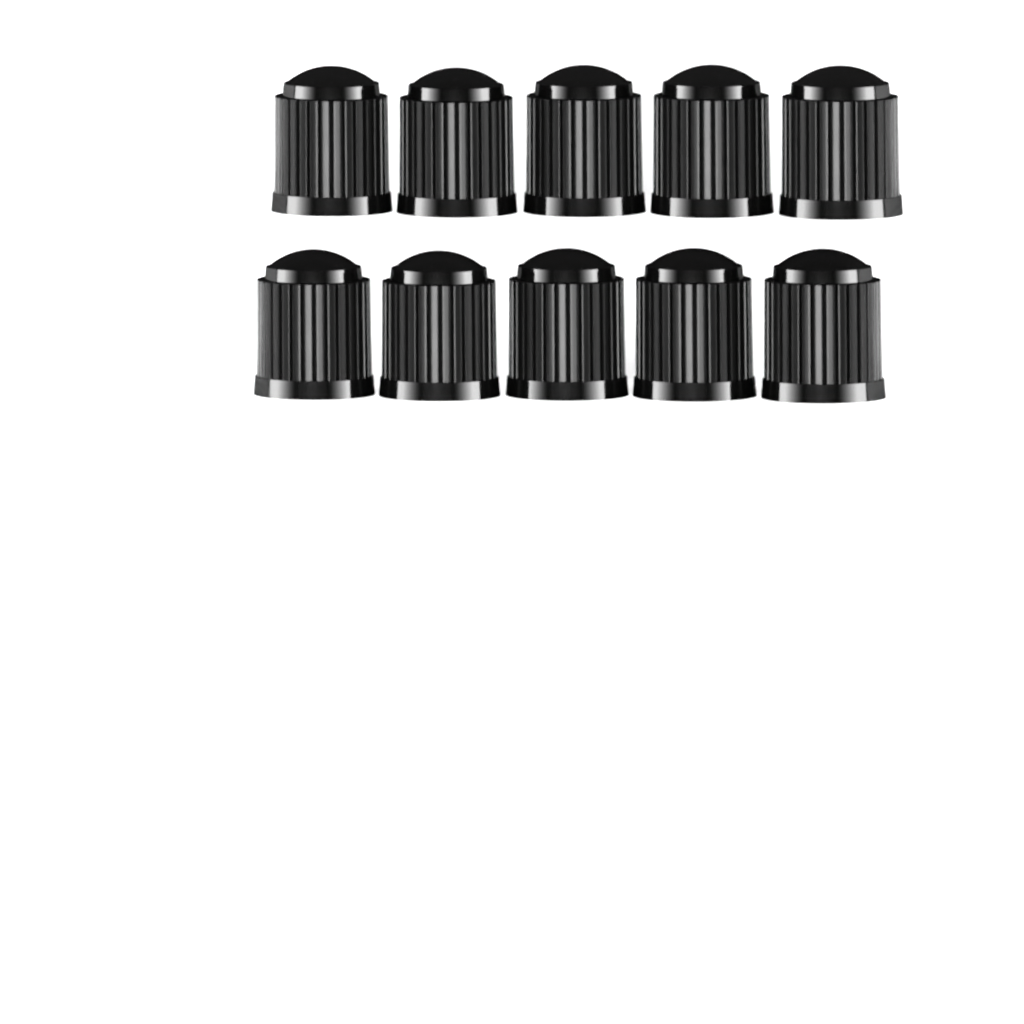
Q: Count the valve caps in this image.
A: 10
